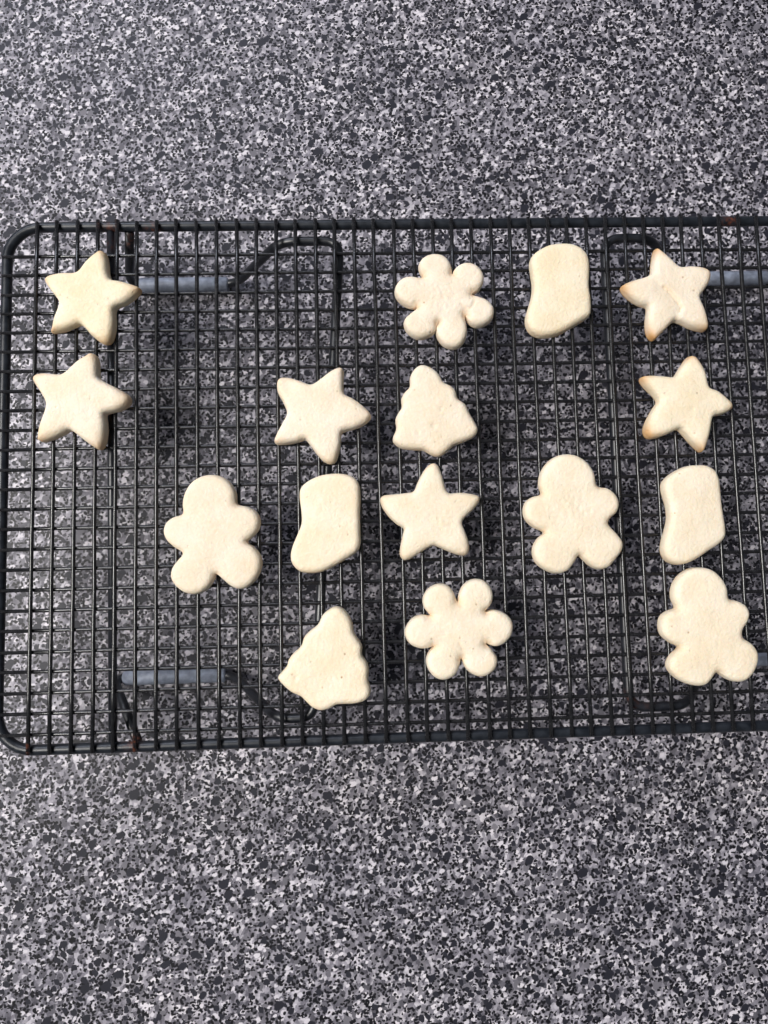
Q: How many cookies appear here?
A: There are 16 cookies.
